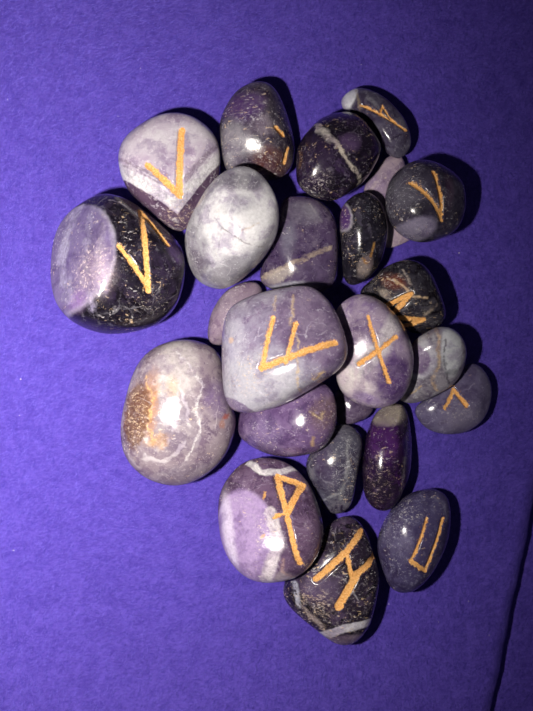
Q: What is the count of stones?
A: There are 24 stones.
